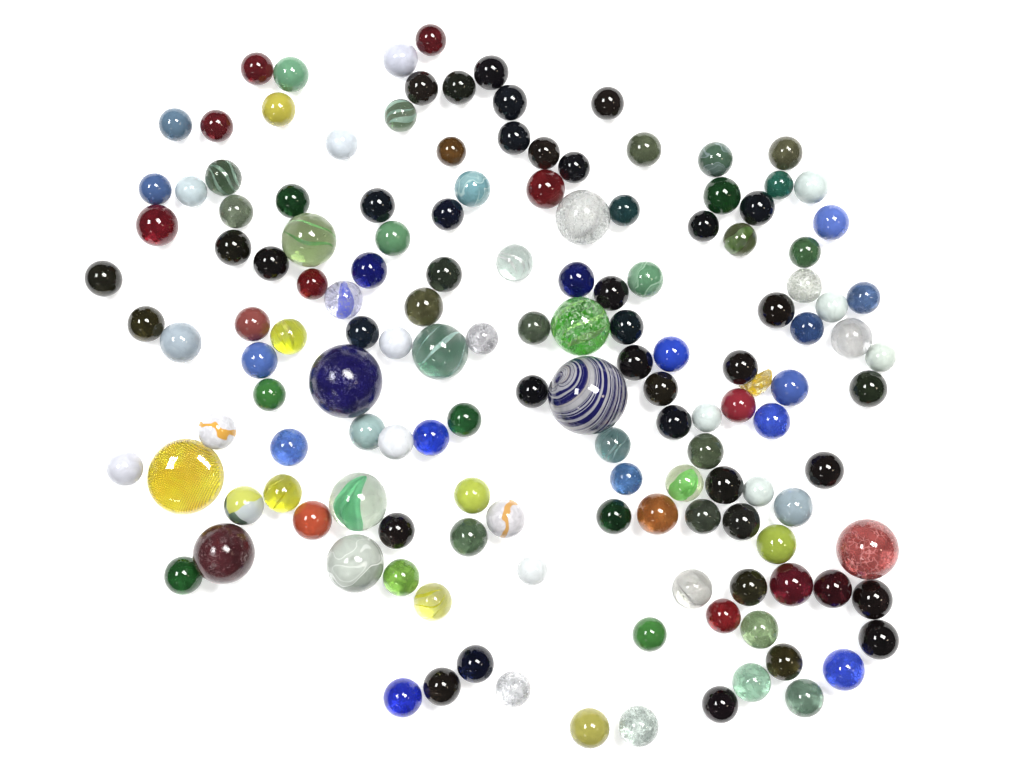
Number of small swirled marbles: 18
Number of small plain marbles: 115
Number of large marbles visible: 10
